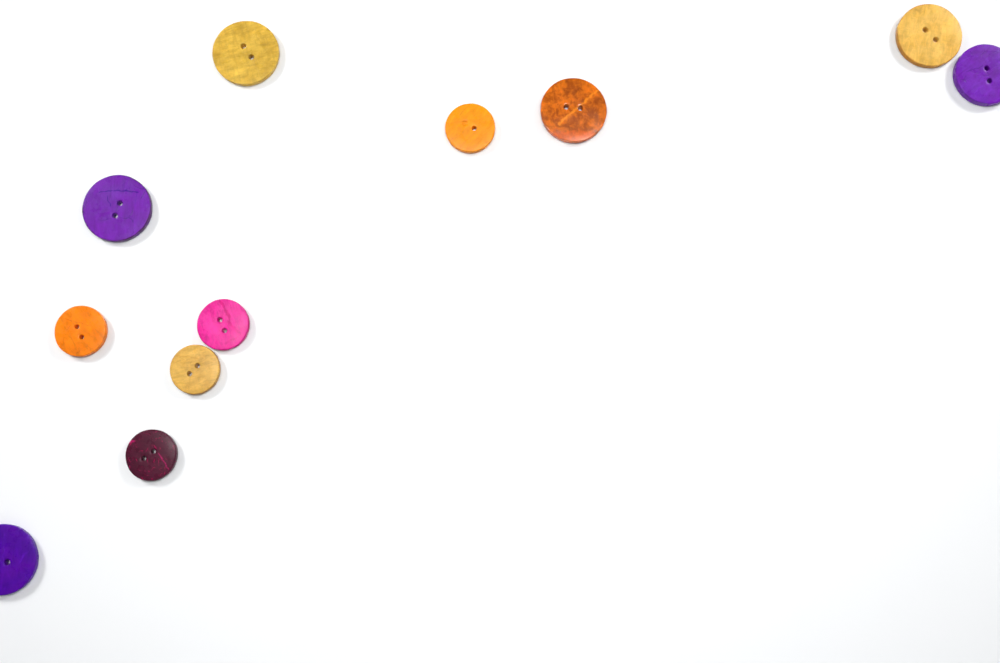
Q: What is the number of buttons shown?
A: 11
